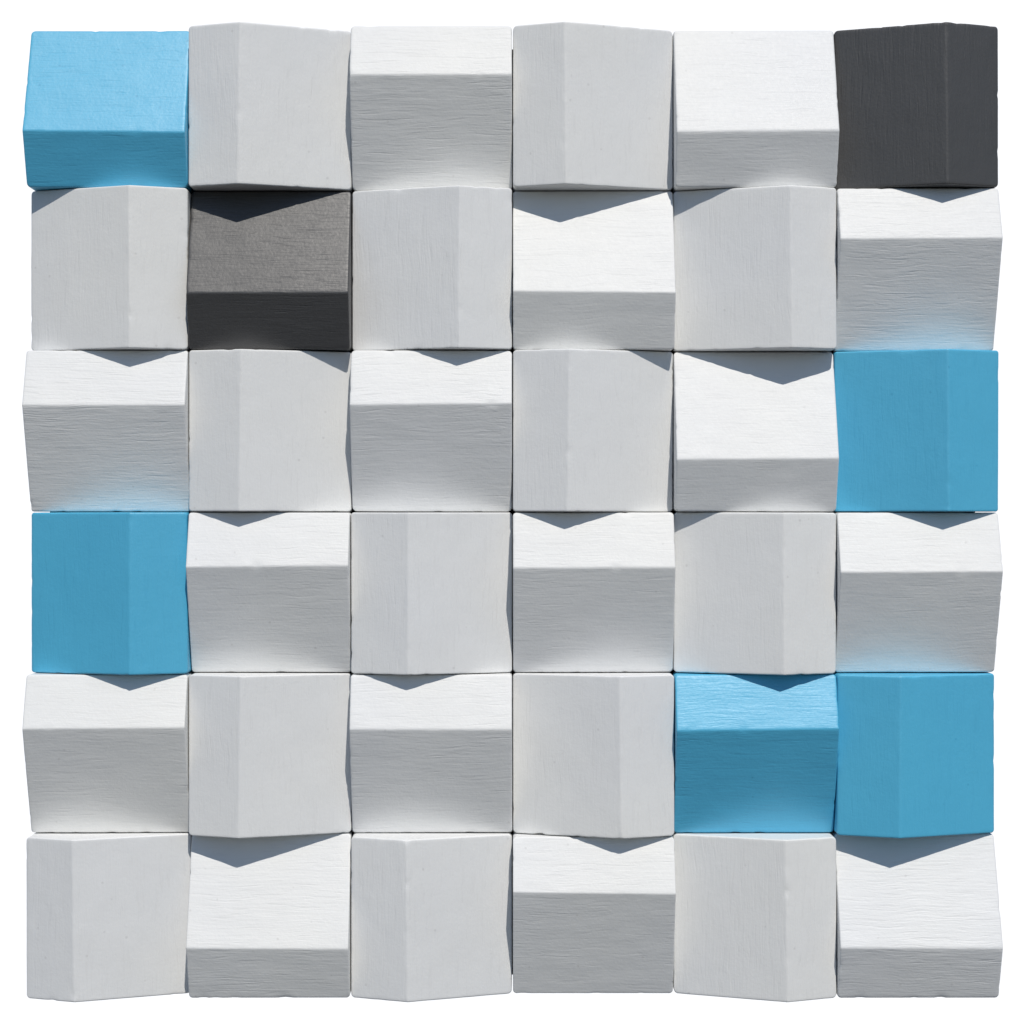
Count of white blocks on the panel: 29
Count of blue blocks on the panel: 5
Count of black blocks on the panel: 2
